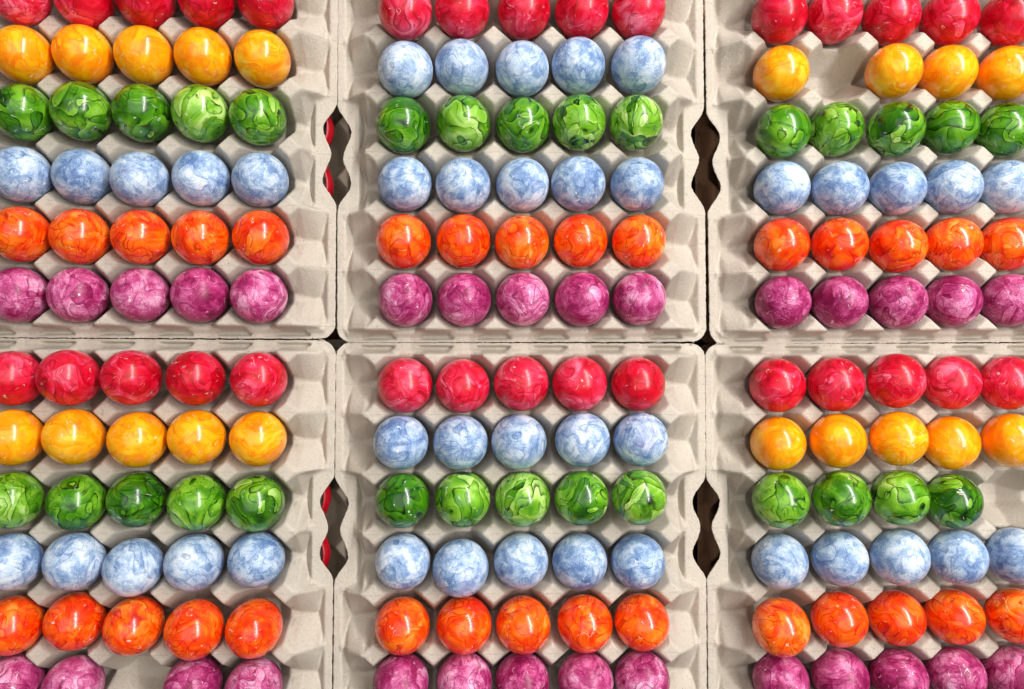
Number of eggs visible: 177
